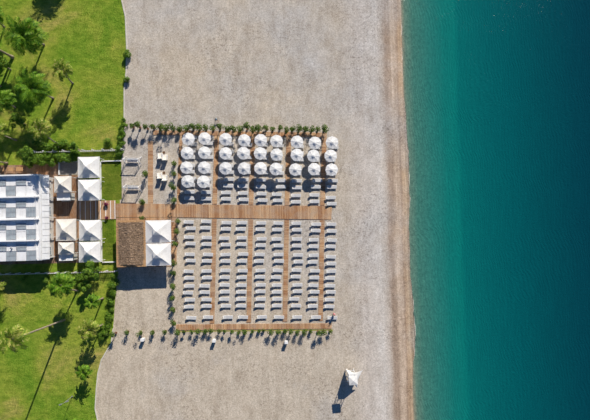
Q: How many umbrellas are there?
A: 29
